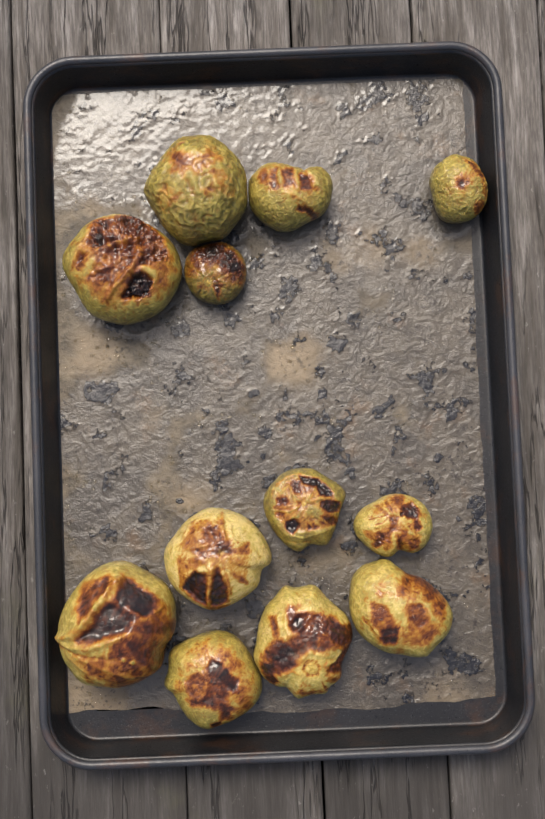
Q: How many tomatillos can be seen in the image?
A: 12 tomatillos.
